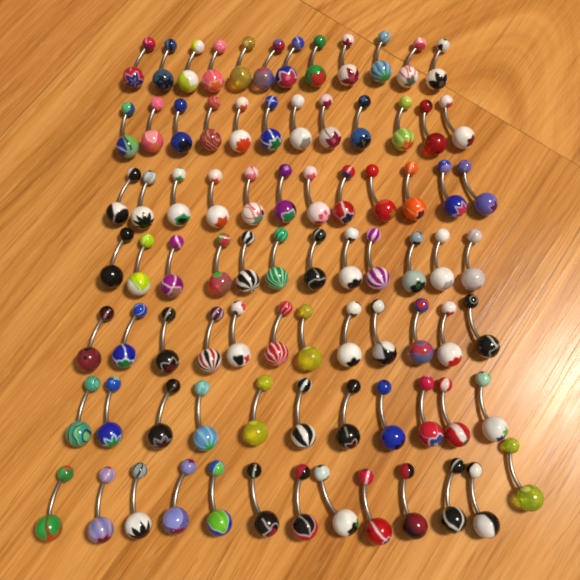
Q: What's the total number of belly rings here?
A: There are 84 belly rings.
